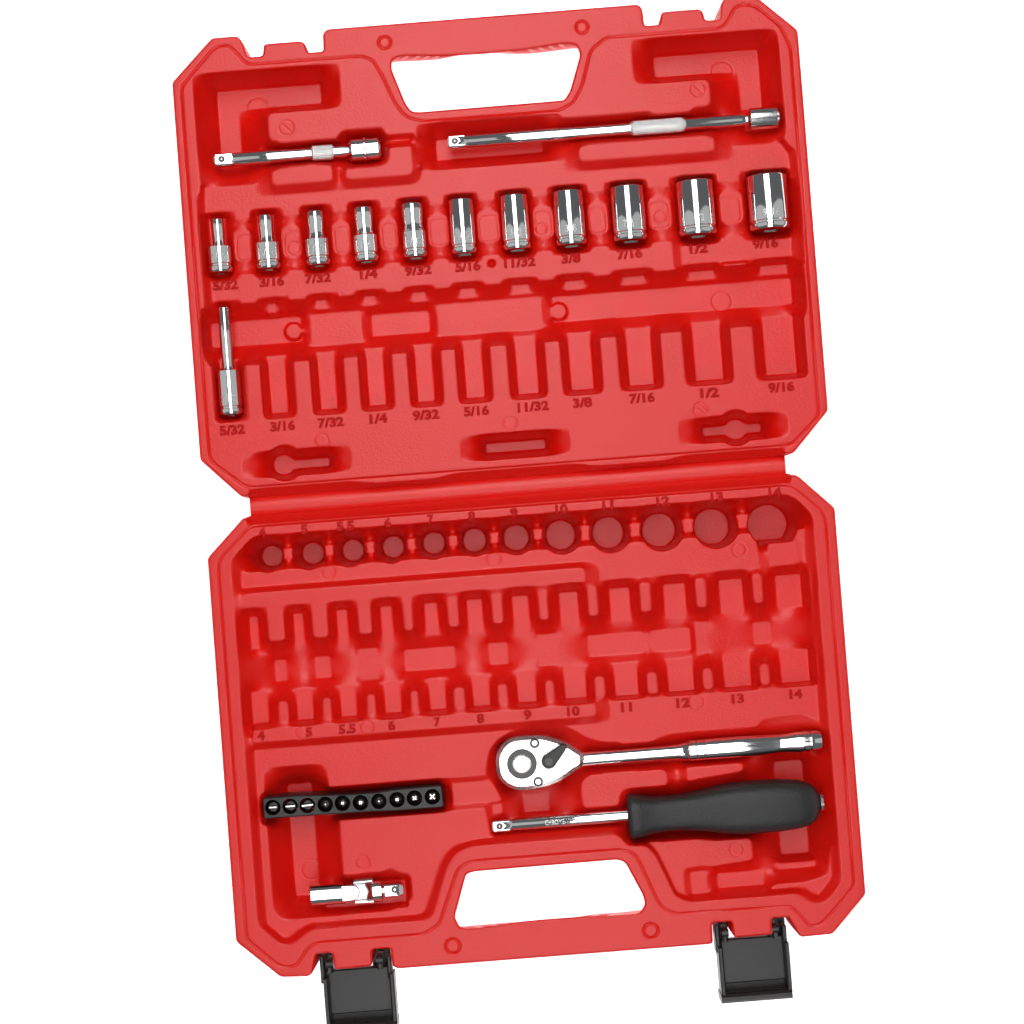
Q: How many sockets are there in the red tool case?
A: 12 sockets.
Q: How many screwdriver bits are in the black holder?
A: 10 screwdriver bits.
